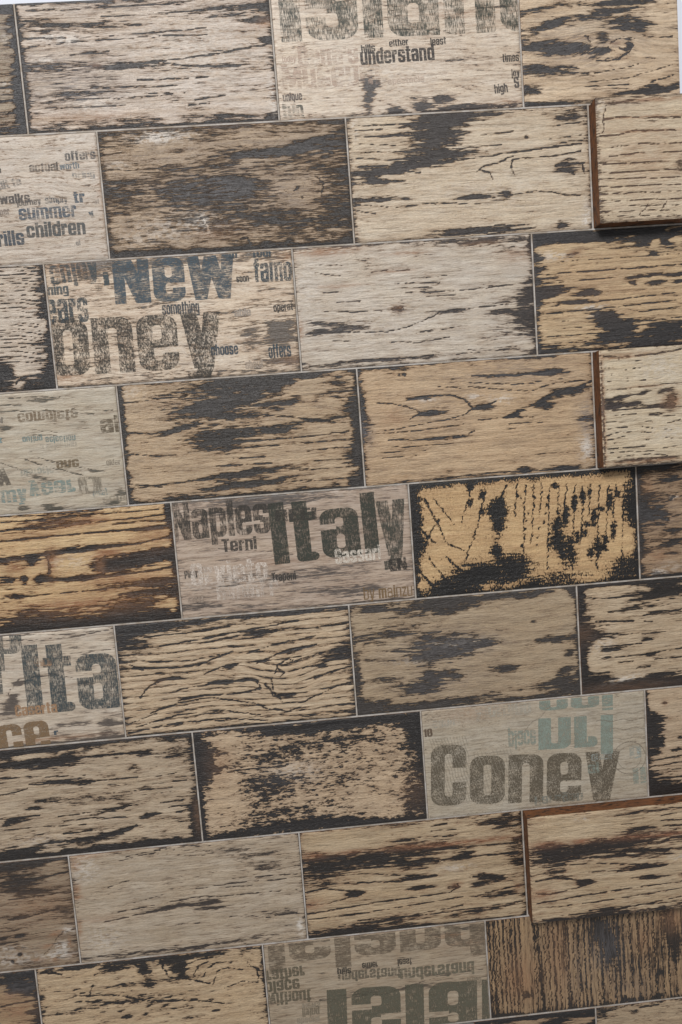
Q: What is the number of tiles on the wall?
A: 38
